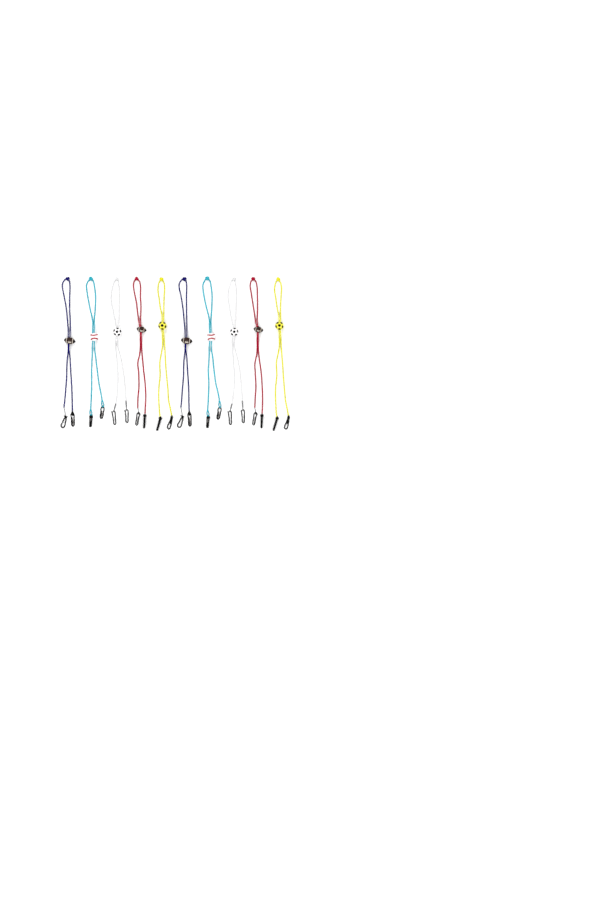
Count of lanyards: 10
